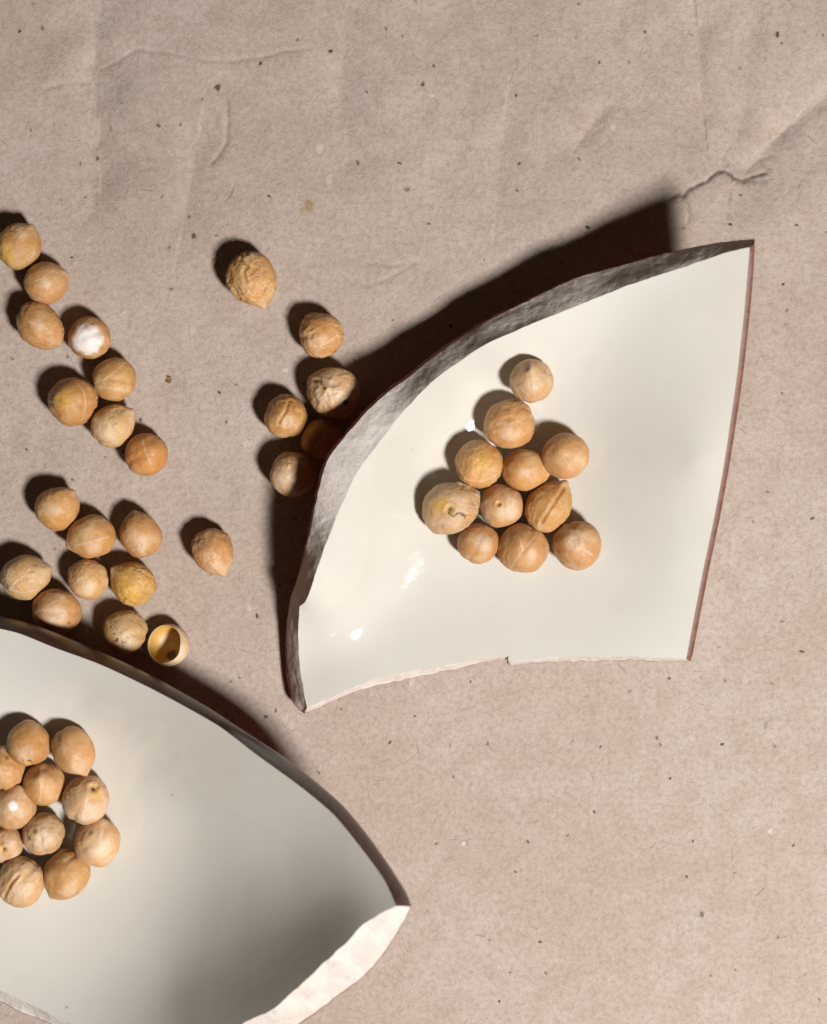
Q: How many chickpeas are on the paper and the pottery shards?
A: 46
